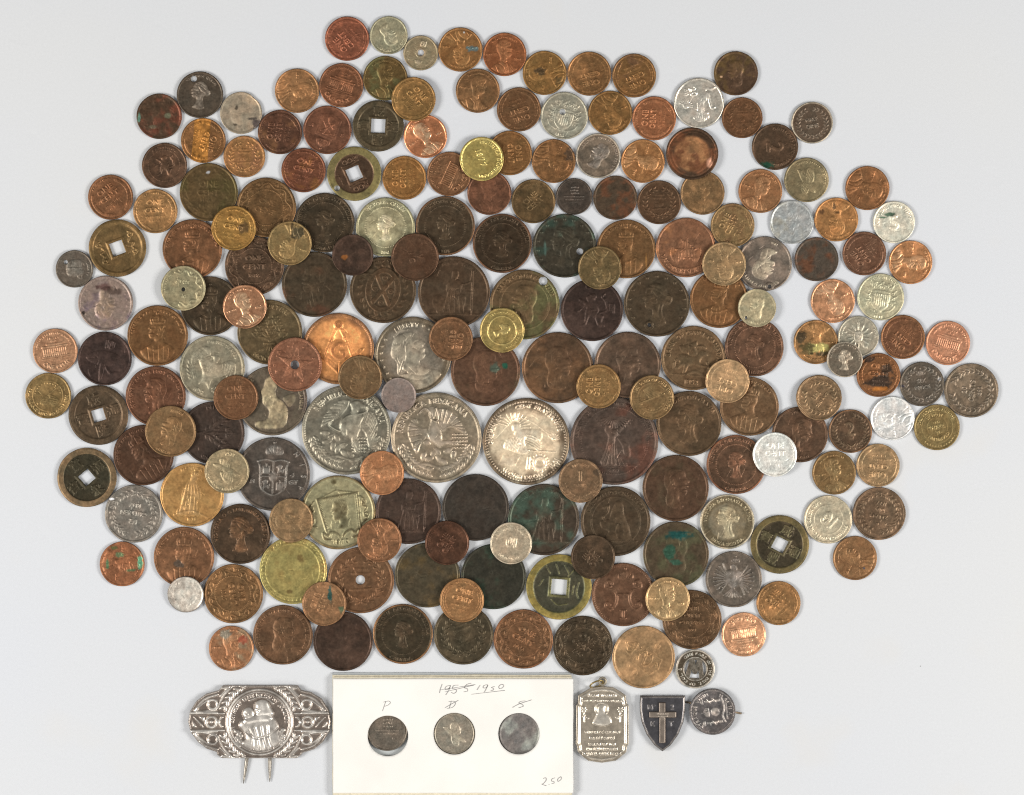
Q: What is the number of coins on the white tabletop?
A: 200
